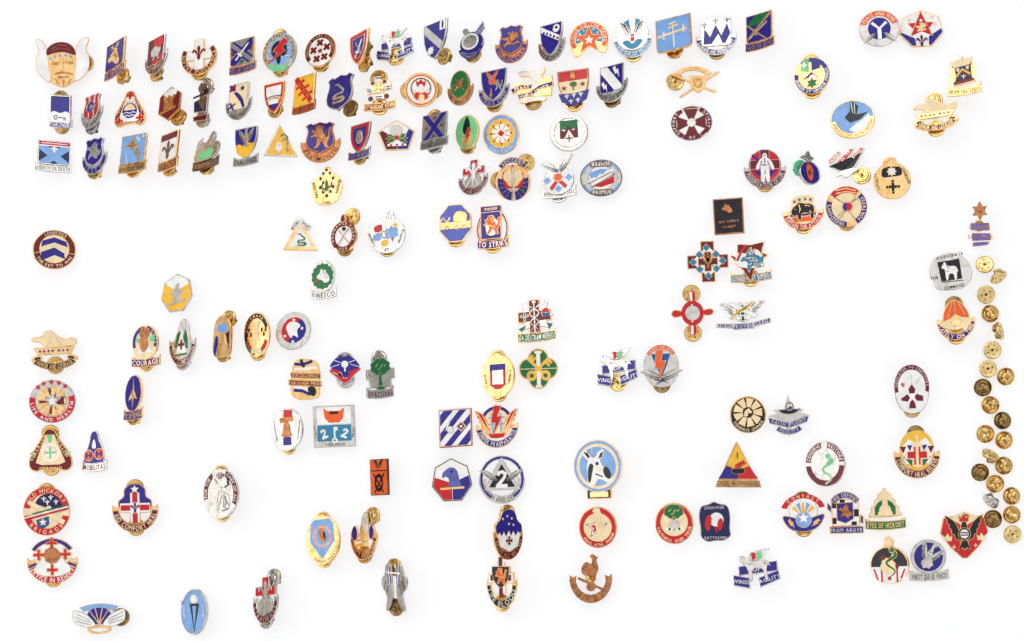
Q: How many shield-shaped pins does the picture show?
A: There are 27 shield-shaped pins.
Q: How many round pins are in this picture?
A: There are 34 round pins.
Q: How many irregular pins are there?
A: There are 77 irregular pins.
